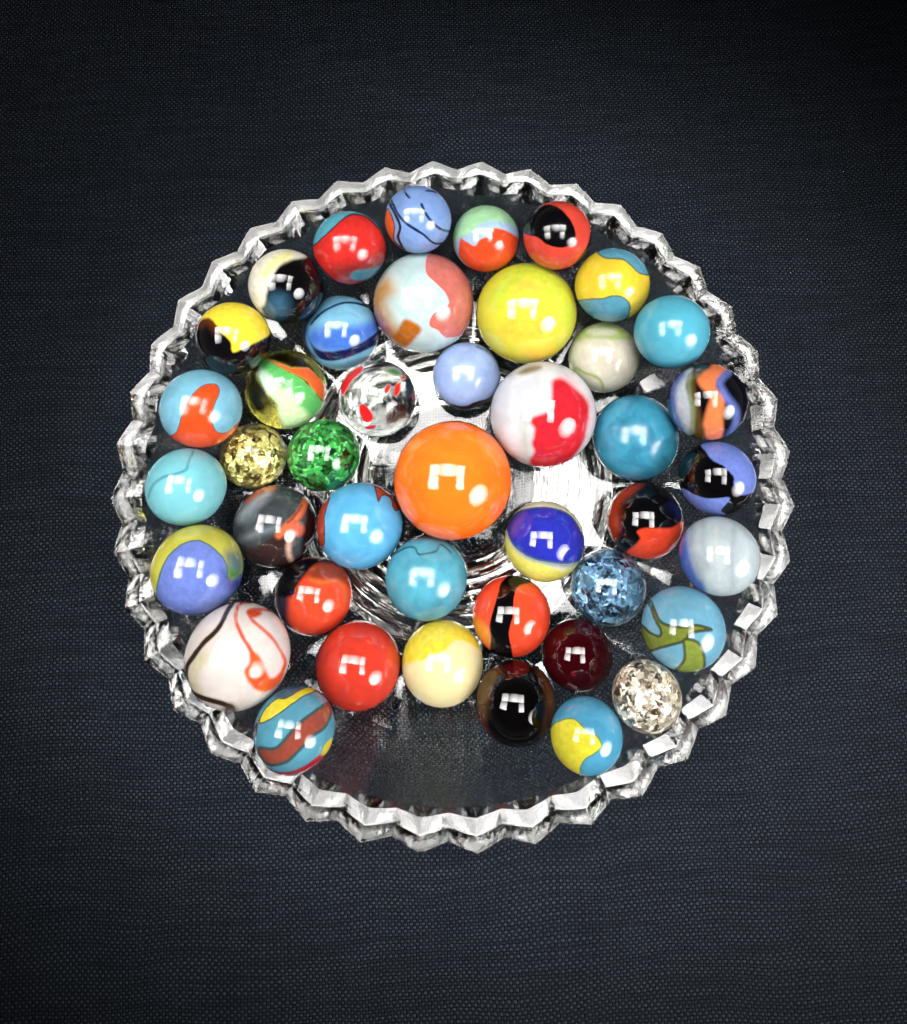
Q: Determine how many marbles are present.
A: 43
